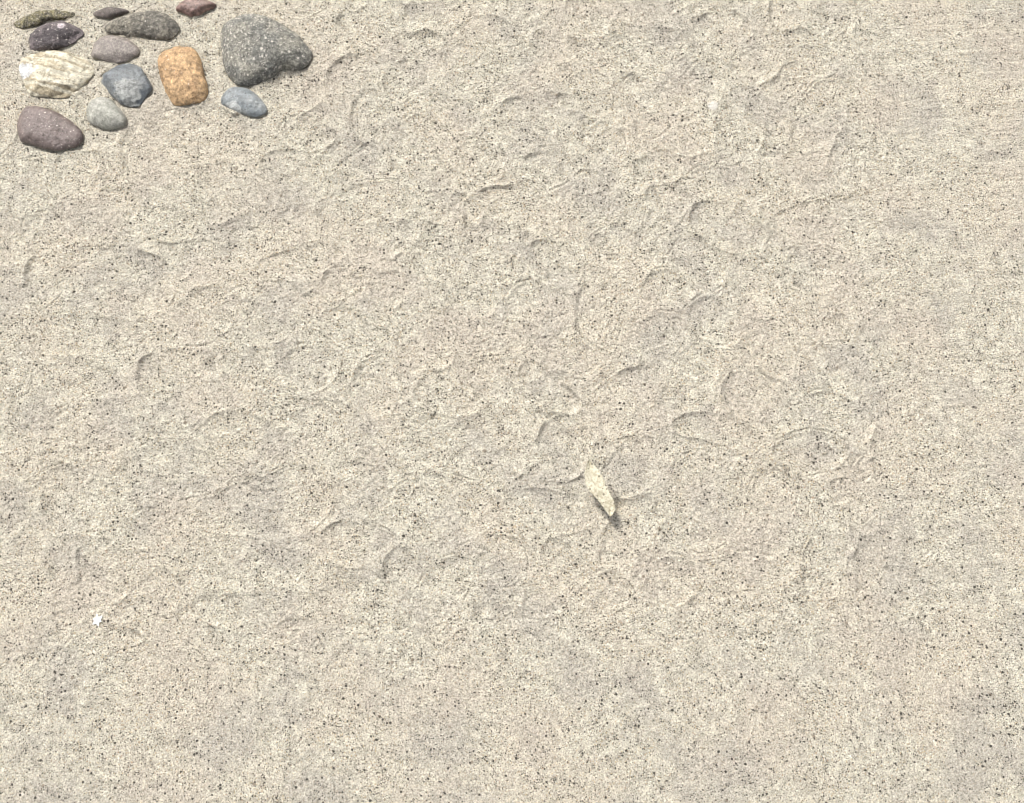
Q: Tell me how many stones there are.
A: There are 13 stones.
